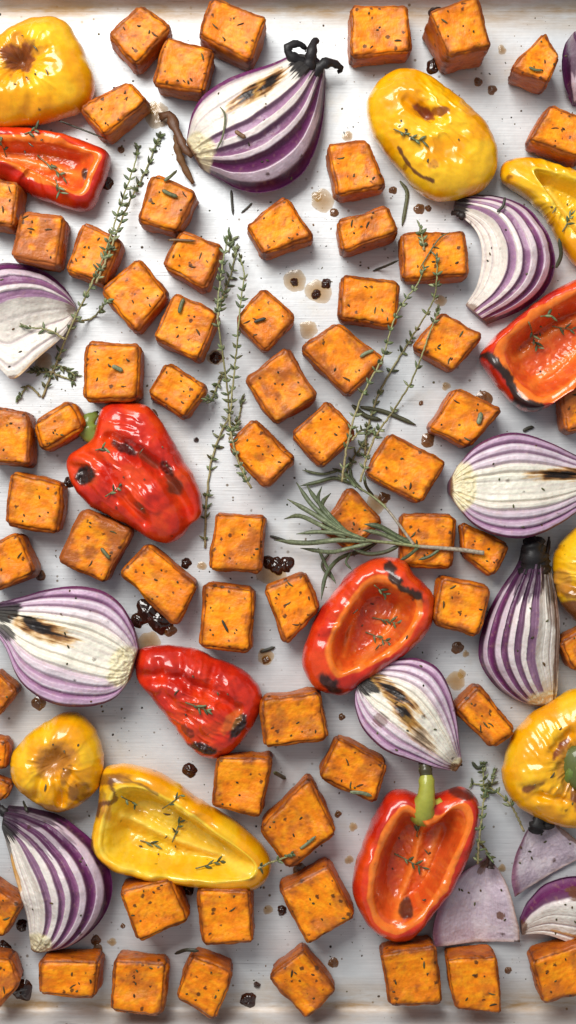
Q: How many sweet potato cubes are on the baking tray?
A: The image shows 65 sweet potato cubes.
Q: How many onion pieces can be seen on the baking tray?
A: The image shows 12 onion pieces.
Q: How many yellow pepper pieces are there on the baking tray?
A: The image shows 7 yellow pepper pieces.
